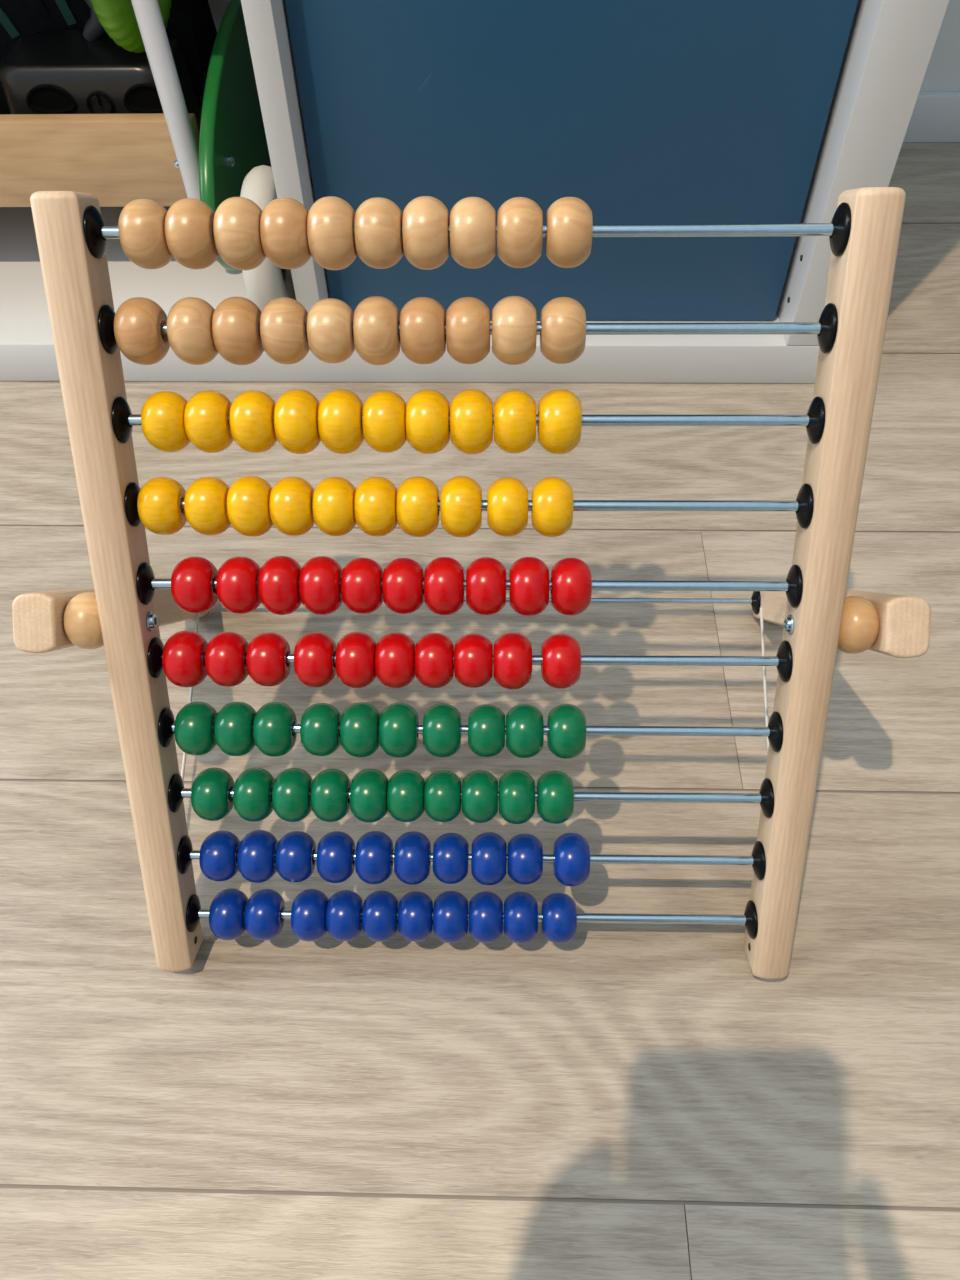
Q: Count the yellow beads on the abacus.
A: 20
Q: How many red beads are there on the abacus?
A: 20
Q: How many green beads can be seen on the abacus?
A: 20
